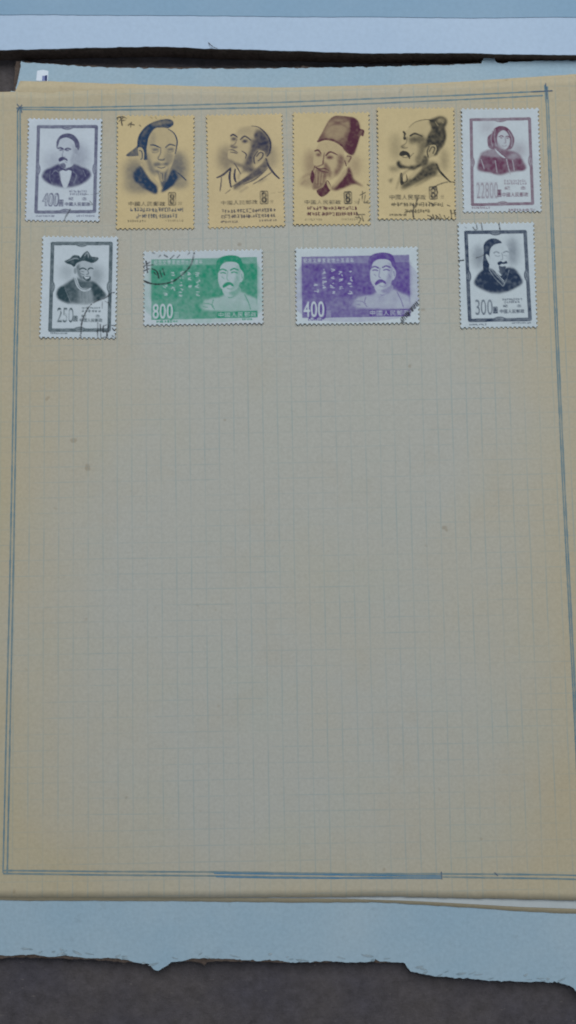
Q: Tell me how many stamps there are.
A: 10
